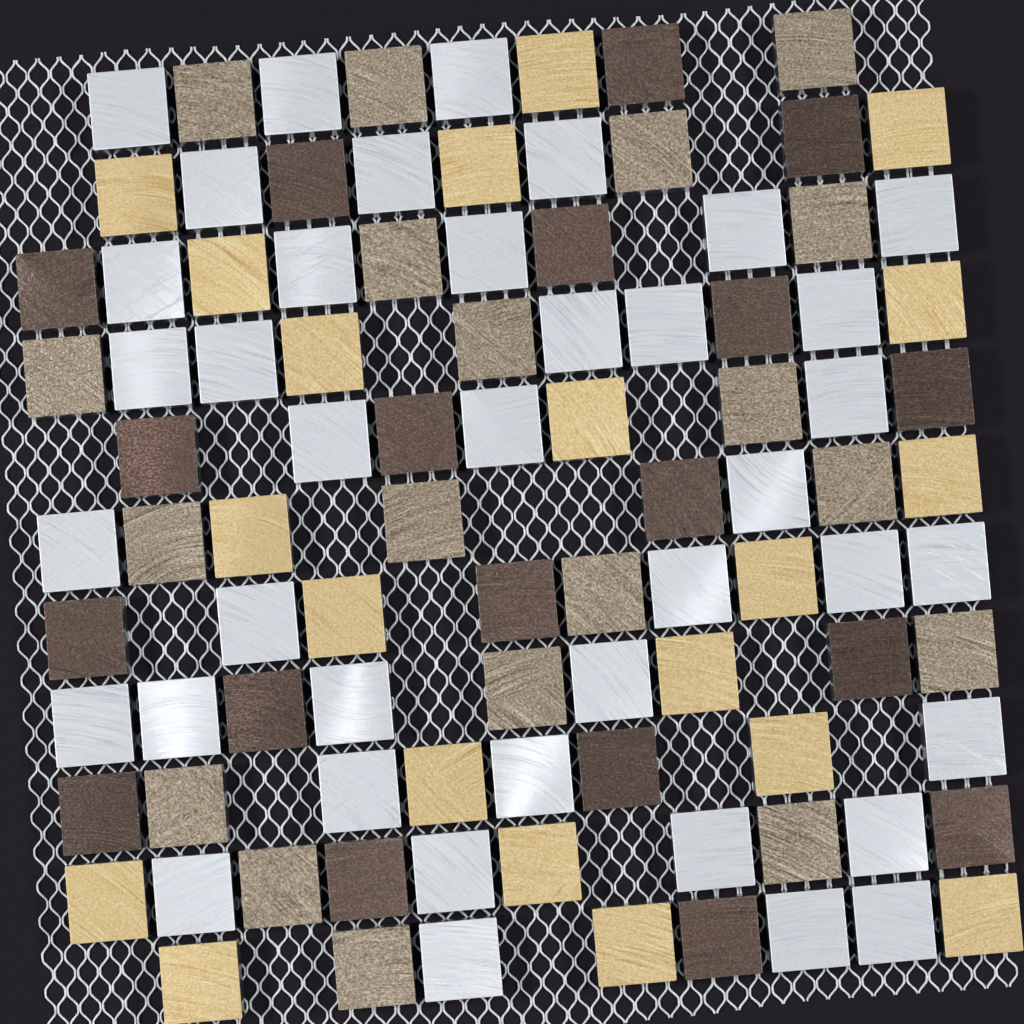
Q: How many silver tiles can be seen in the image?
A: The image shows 39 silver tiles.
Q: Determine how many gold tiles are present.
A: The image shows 20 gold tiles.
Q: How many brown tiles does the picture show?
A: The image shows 19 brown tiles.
